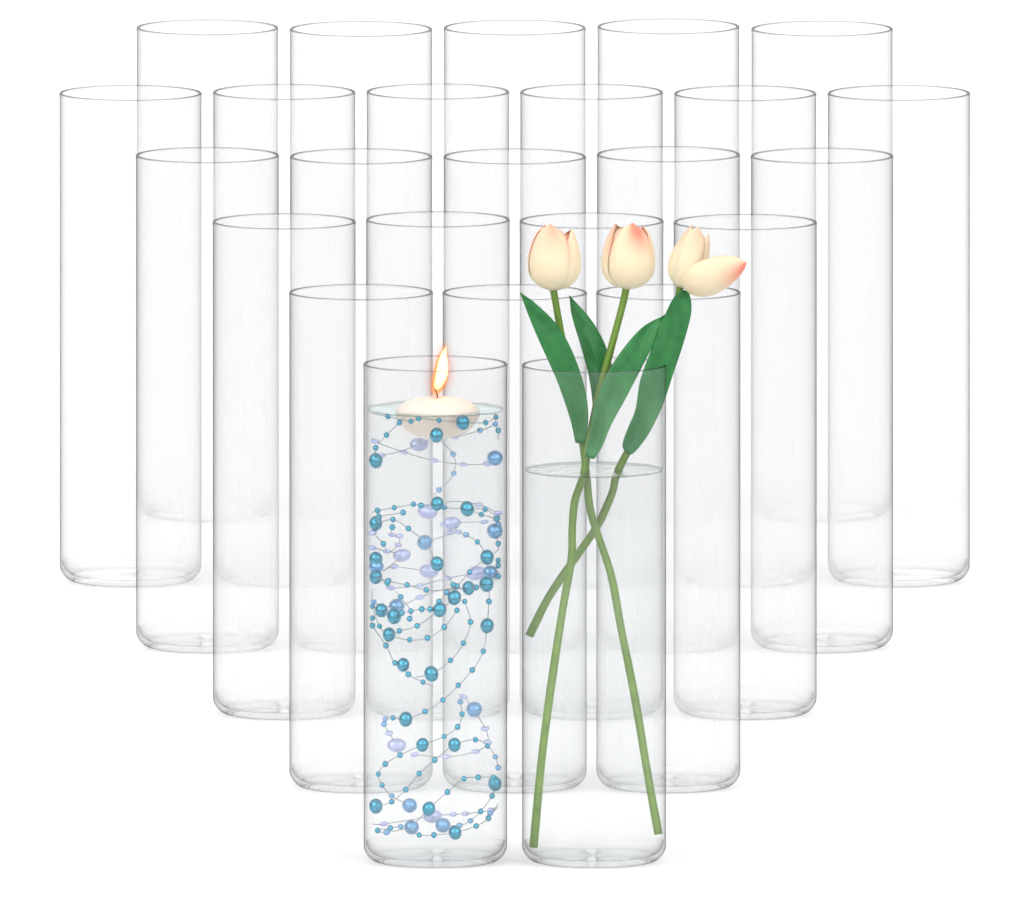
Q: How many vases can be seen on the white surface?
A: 25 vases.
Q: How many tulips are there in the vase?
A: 3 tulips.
